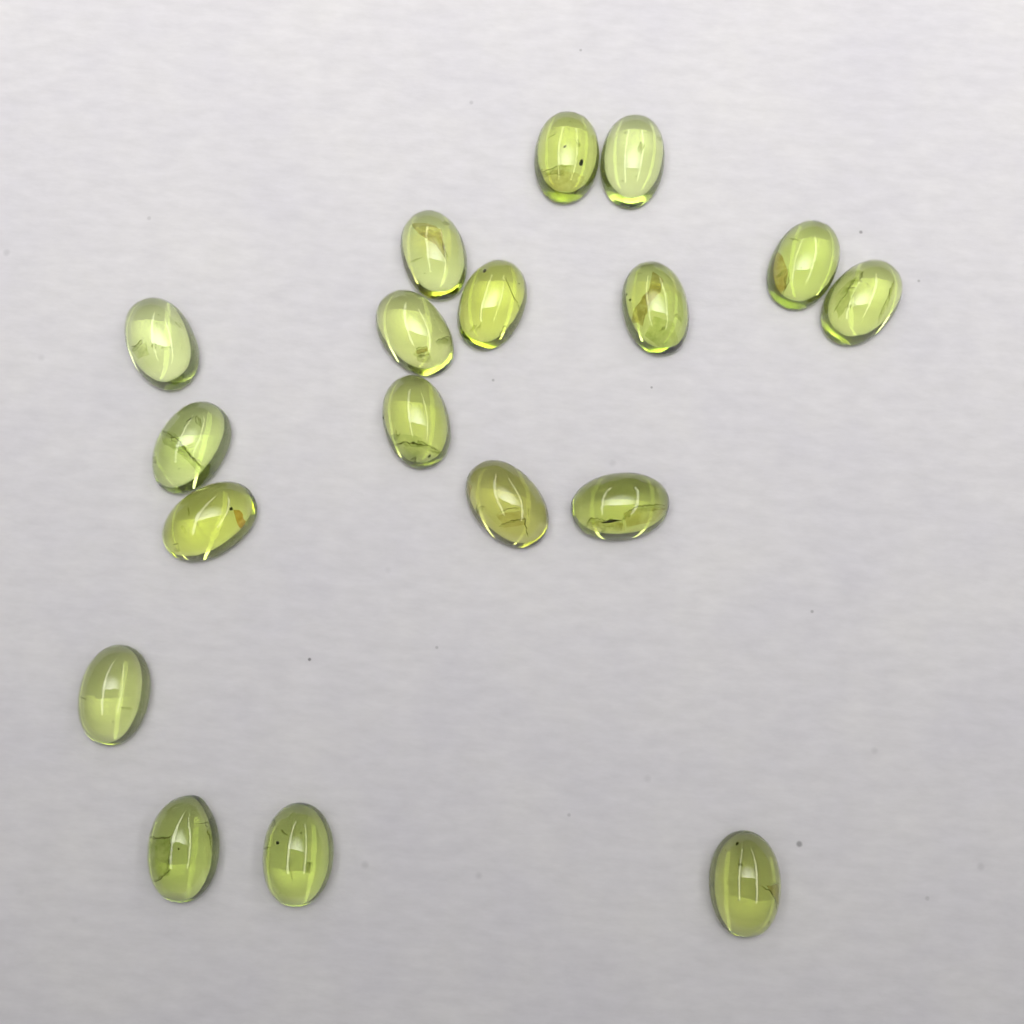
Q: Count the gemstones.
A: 18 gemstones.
